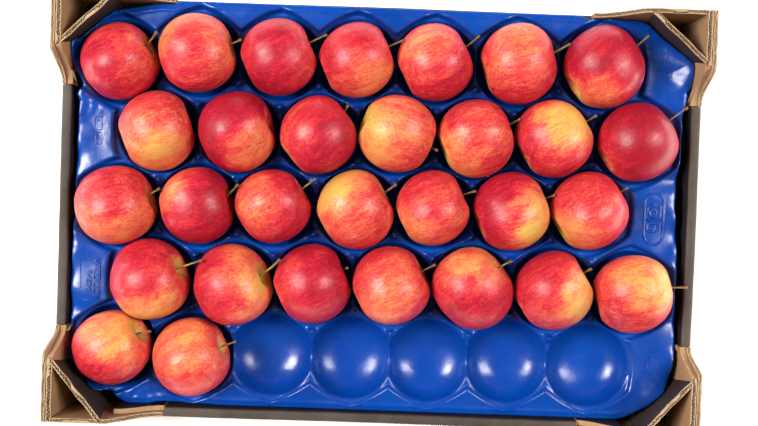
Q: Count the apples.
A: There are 30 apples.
